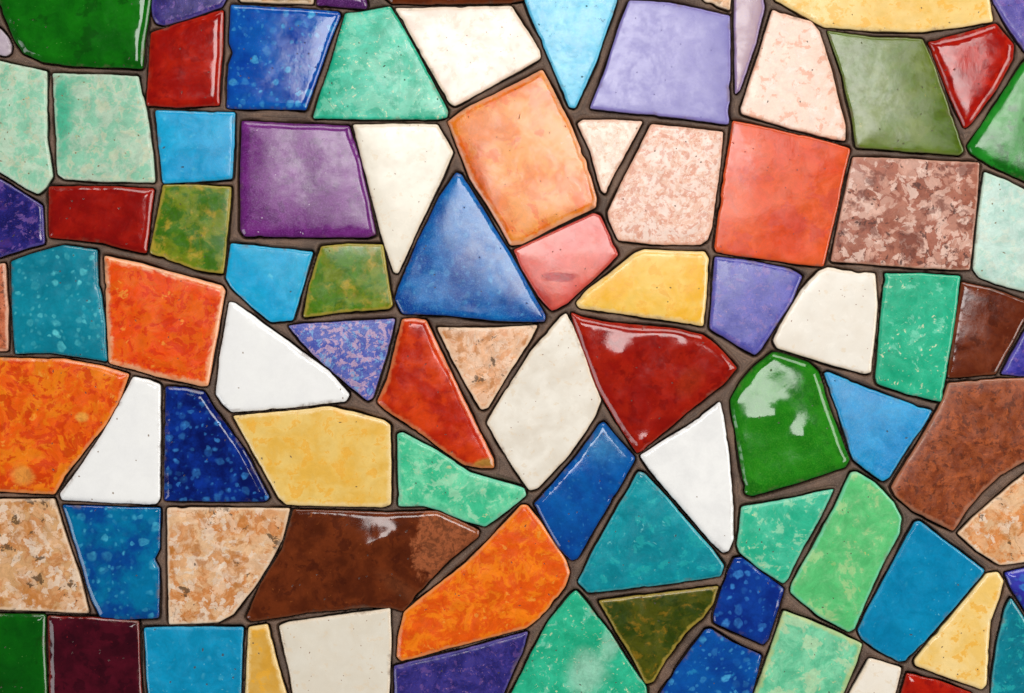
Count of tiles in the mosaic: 89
